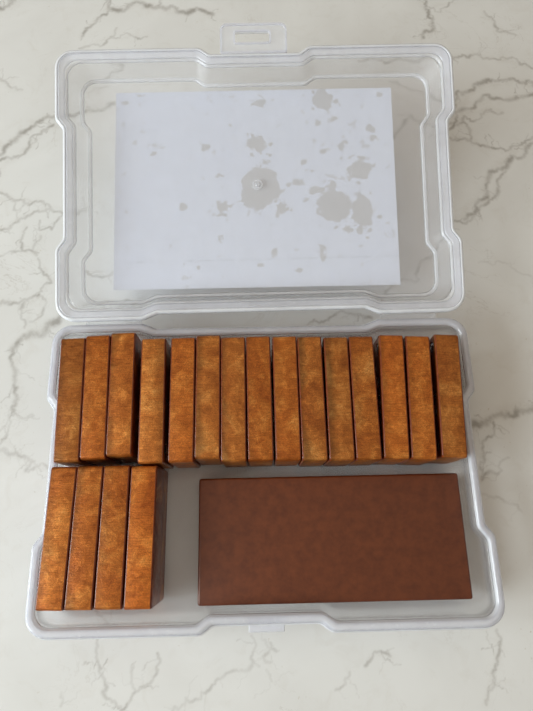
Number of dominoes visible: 19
